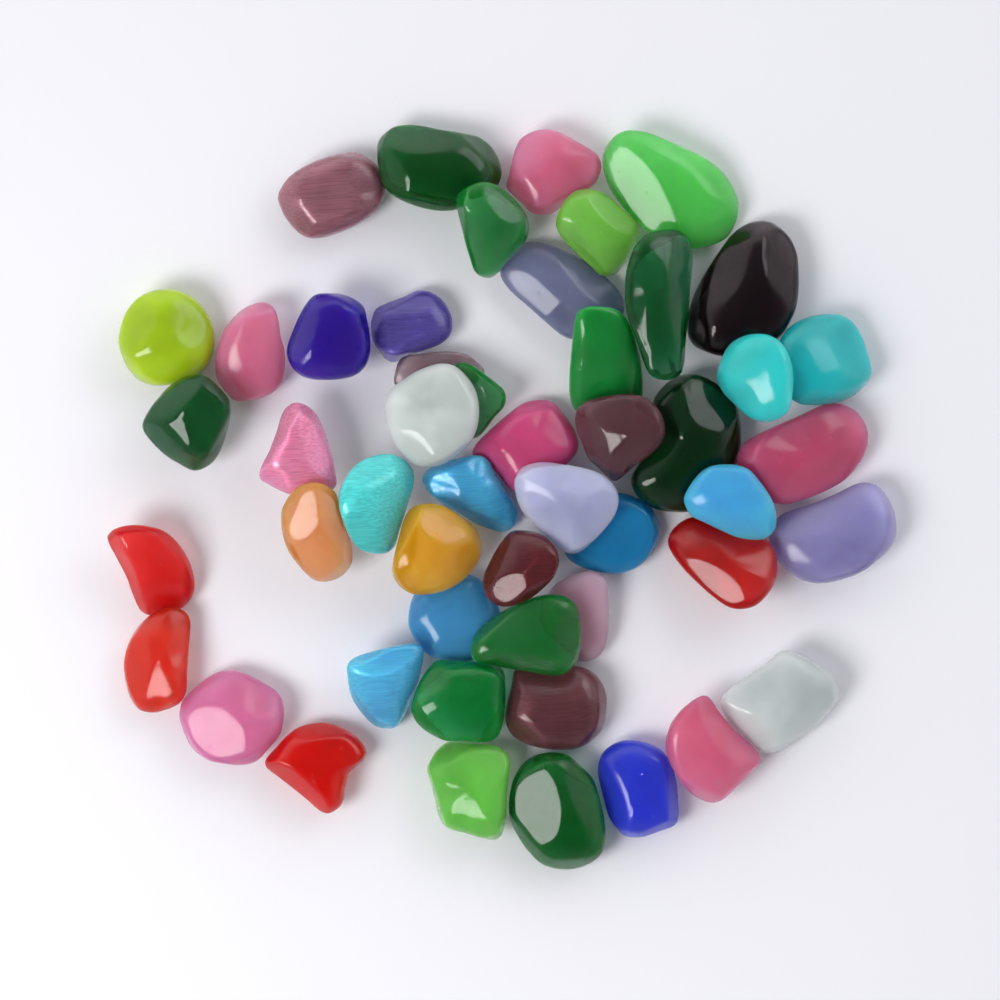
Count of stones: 50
